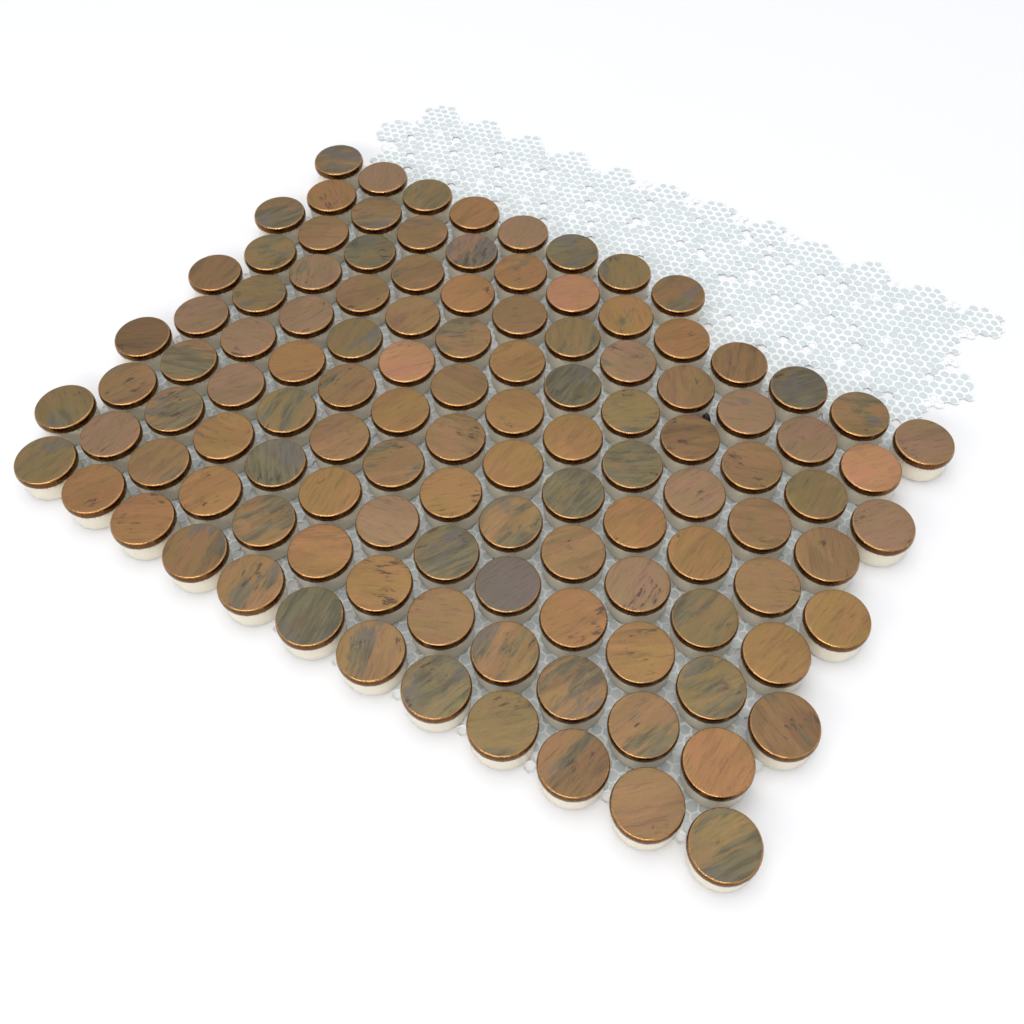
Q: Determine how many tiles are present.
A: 116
